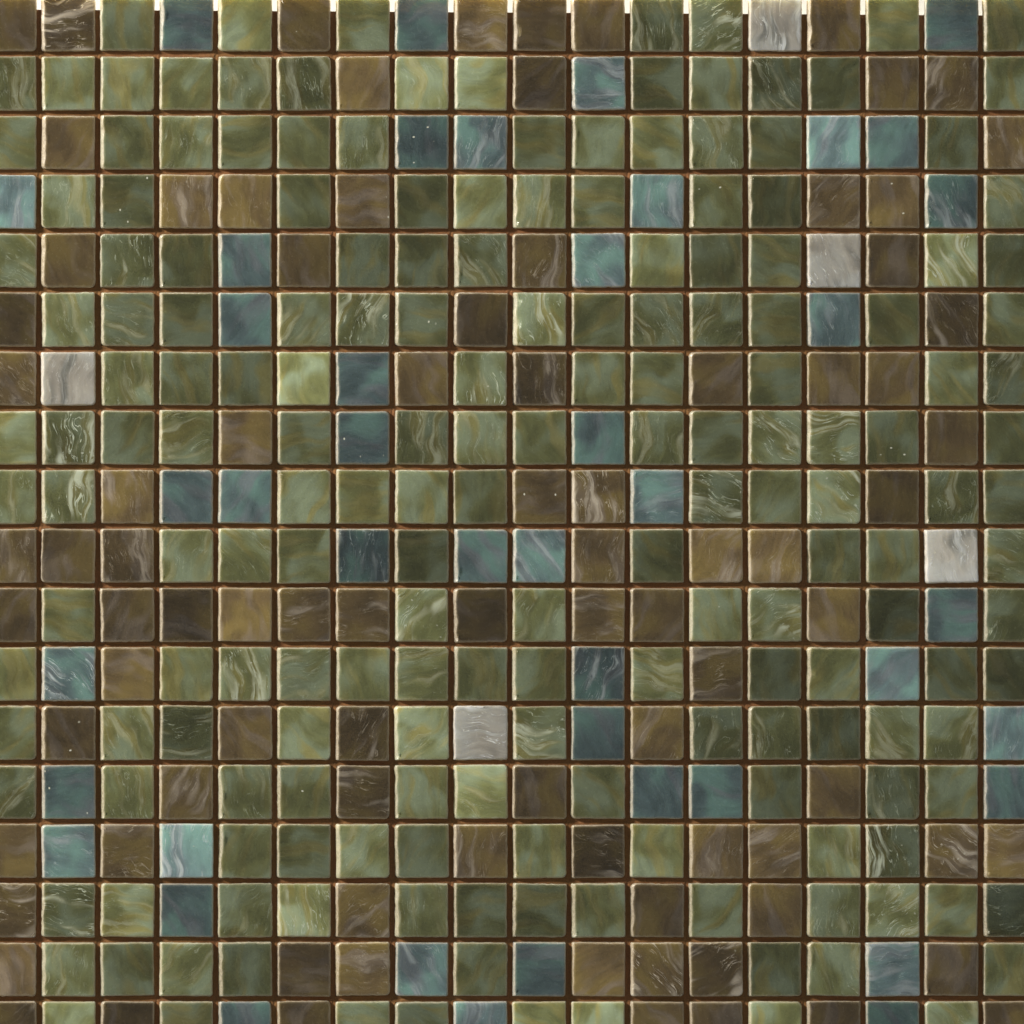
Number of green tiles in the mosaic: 187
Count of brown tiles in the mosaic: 89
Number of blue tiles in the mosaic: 43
